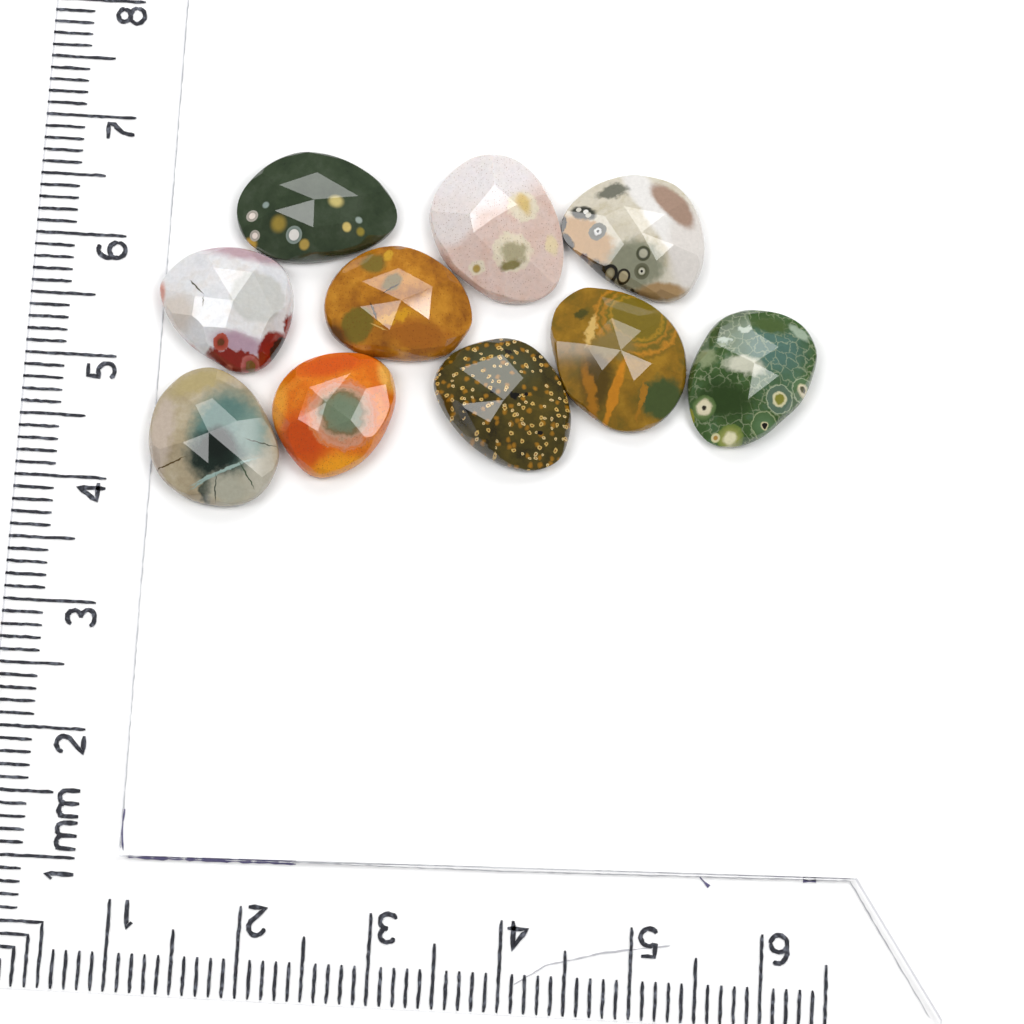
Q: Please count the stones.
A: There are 10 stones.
